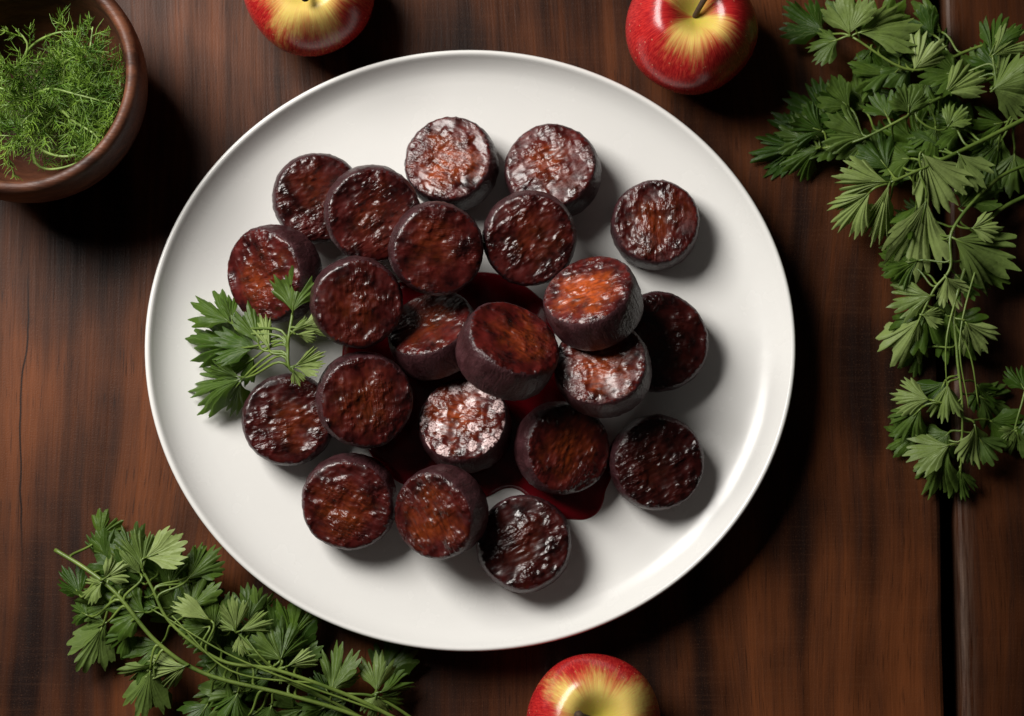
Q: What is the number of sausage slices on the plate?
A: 22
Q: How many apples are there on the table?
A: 3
